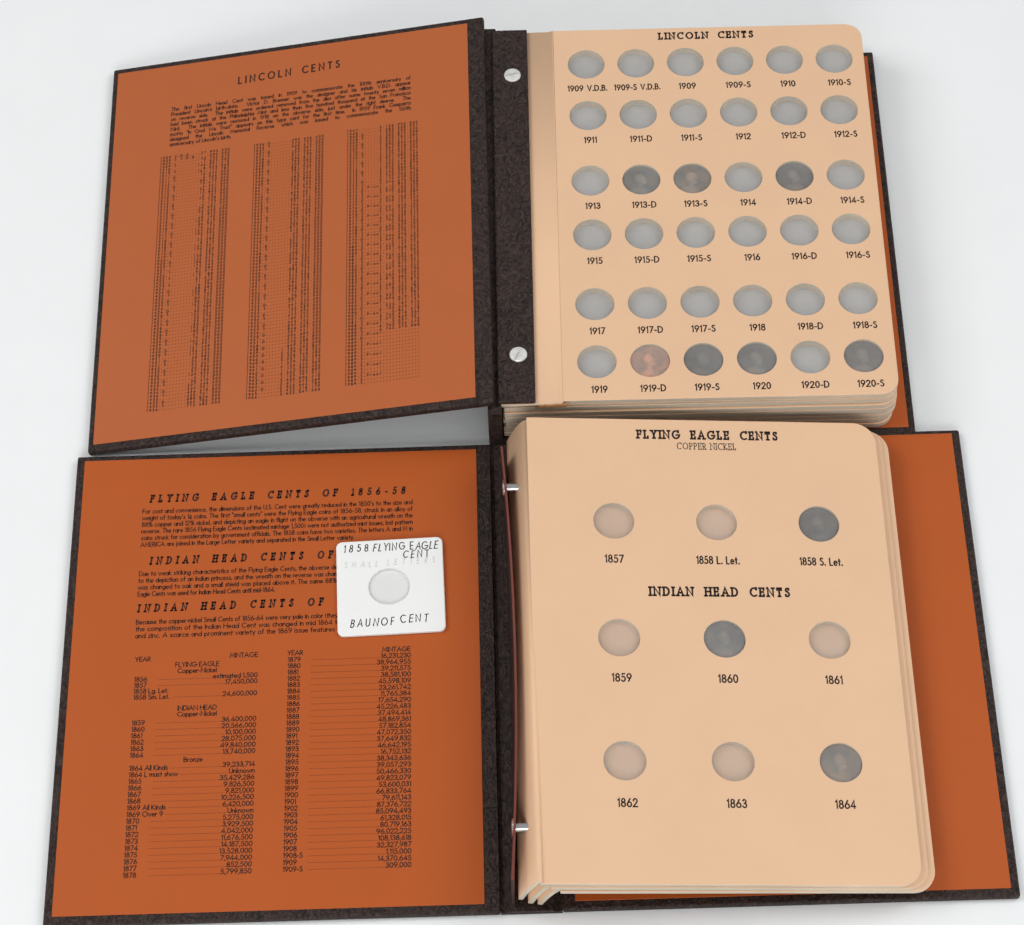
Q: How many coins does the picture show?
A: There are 10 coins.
